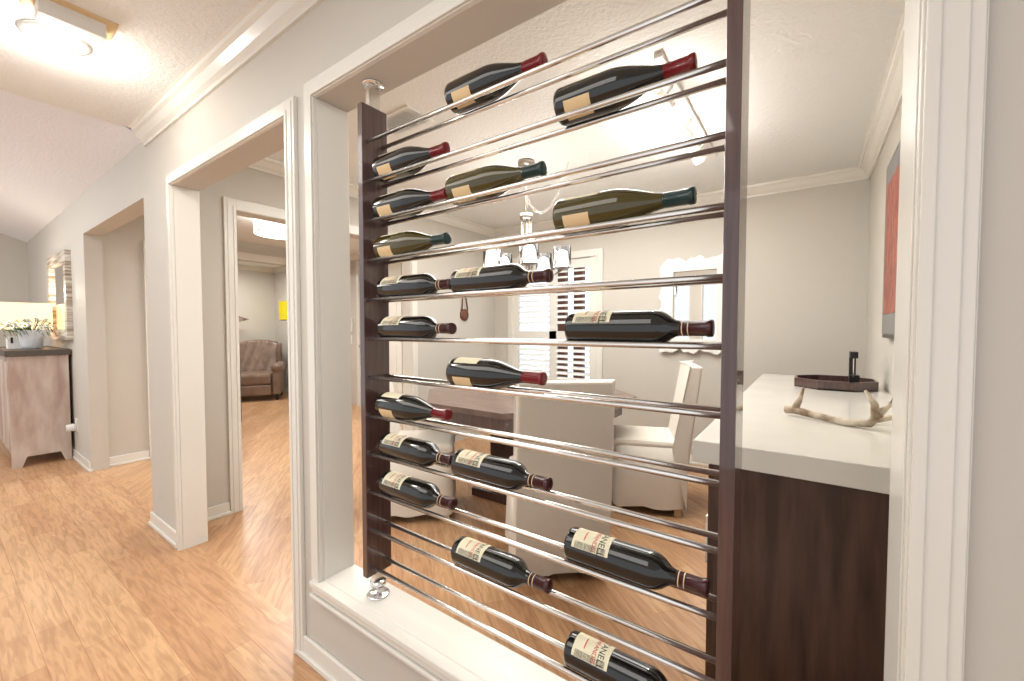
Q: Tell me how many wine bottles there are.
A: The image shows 19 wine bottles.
